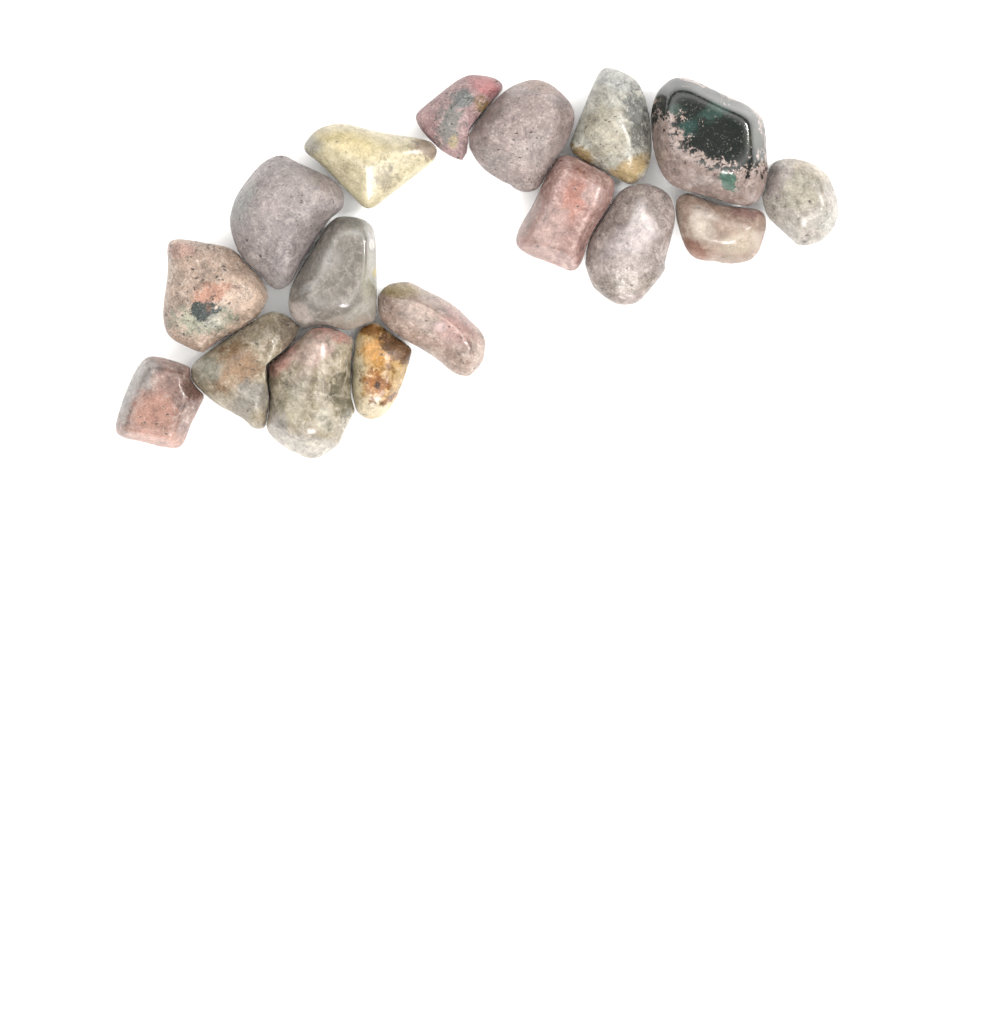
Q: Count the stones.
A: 17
